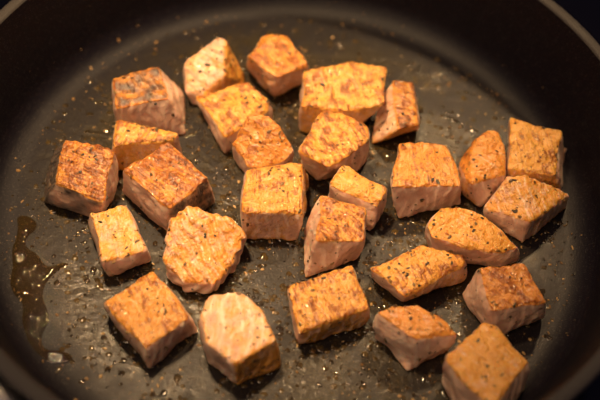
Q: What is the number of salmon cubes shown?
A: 28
